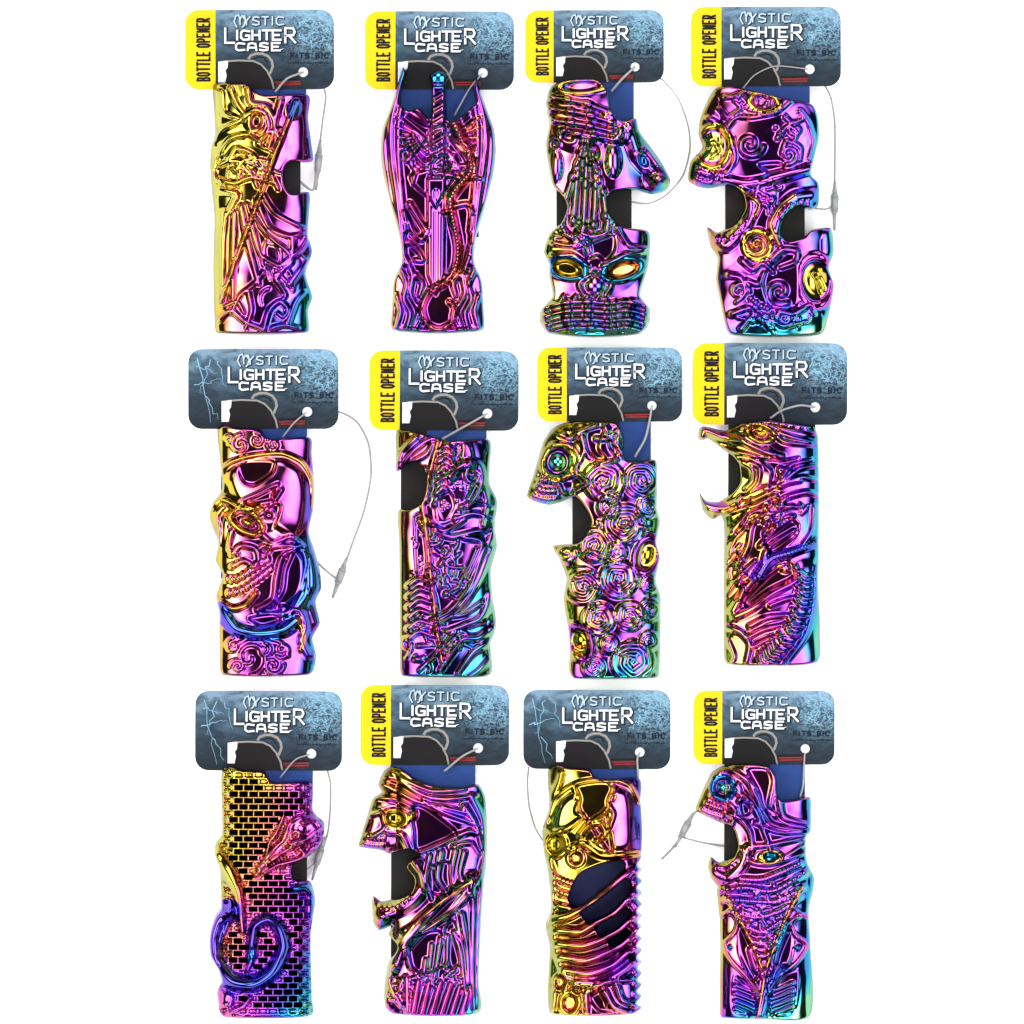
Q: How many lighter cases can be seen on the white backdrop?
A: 12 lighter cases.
